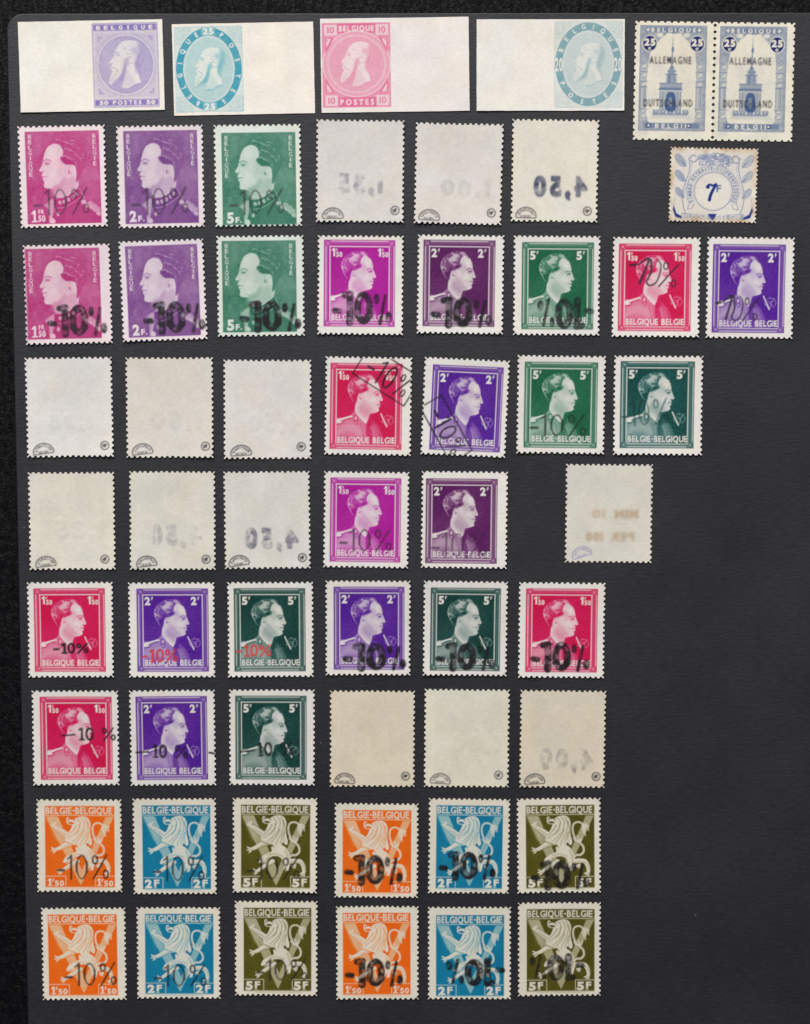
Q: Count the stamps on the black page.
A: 58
